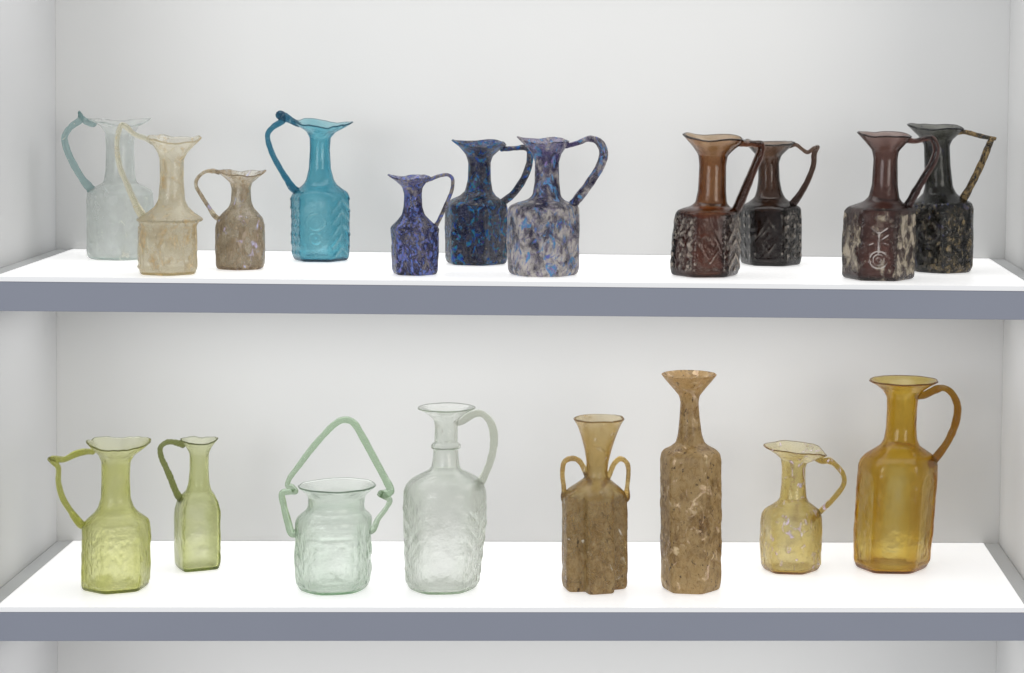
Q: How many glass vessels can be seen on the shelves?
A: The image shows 19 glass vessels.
